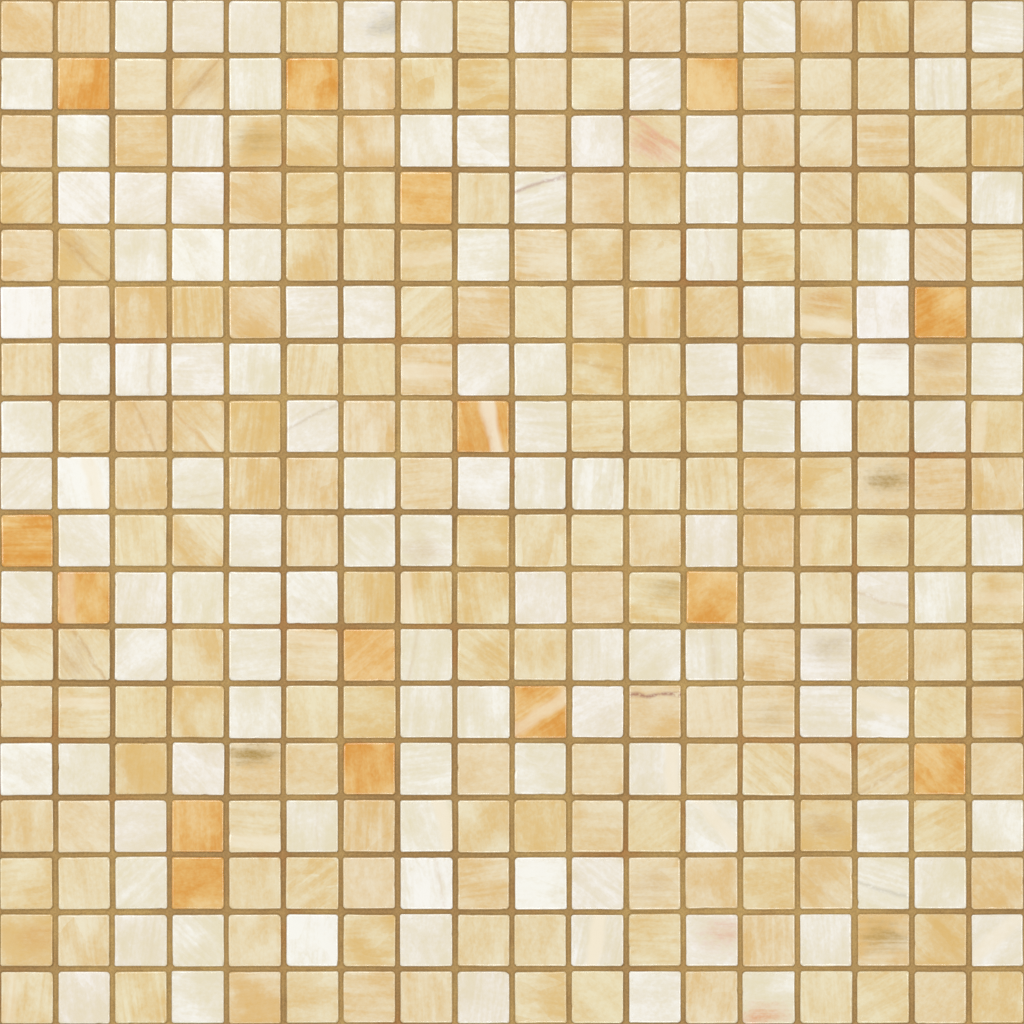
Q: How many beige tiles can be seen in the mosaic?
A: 191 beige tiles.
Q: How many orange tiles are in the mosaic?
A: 15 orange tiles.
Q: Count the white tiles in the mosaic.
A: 118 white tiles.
